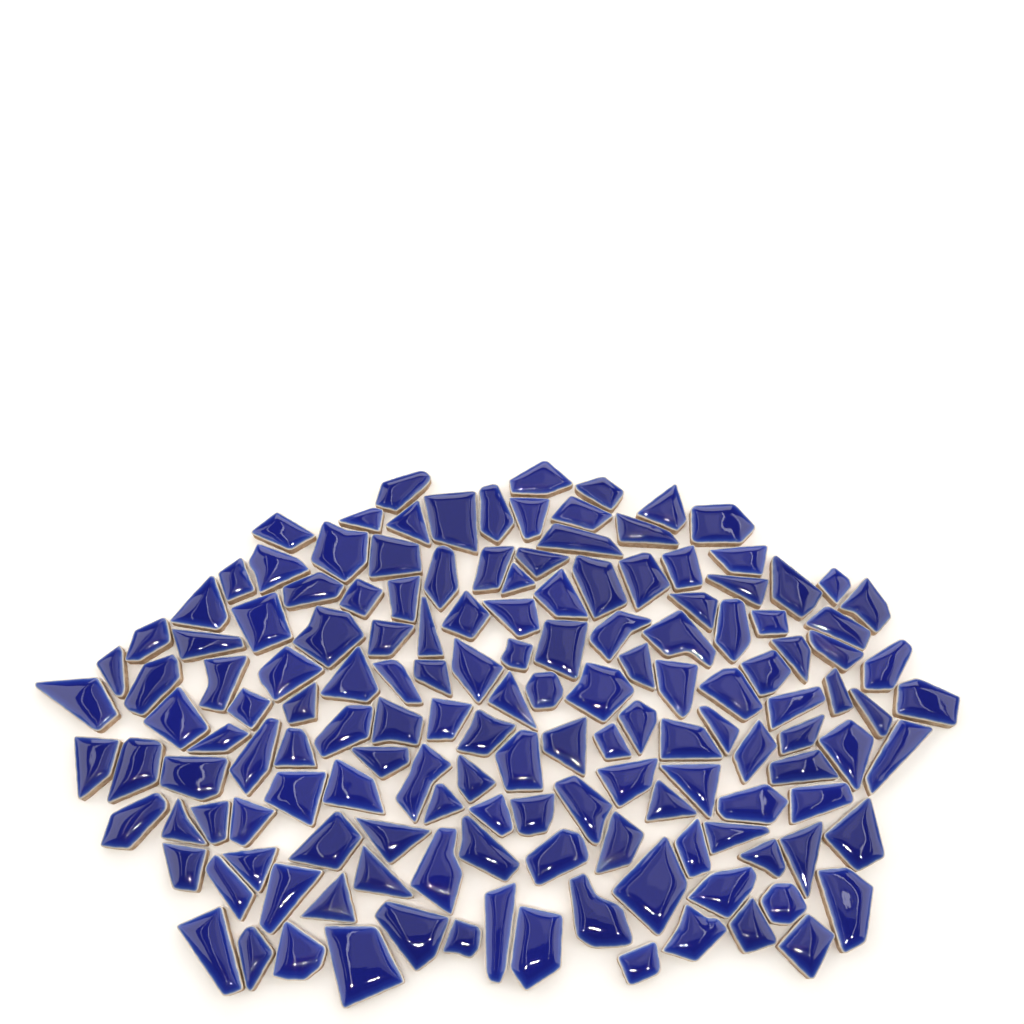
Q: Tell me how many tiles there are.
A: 150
